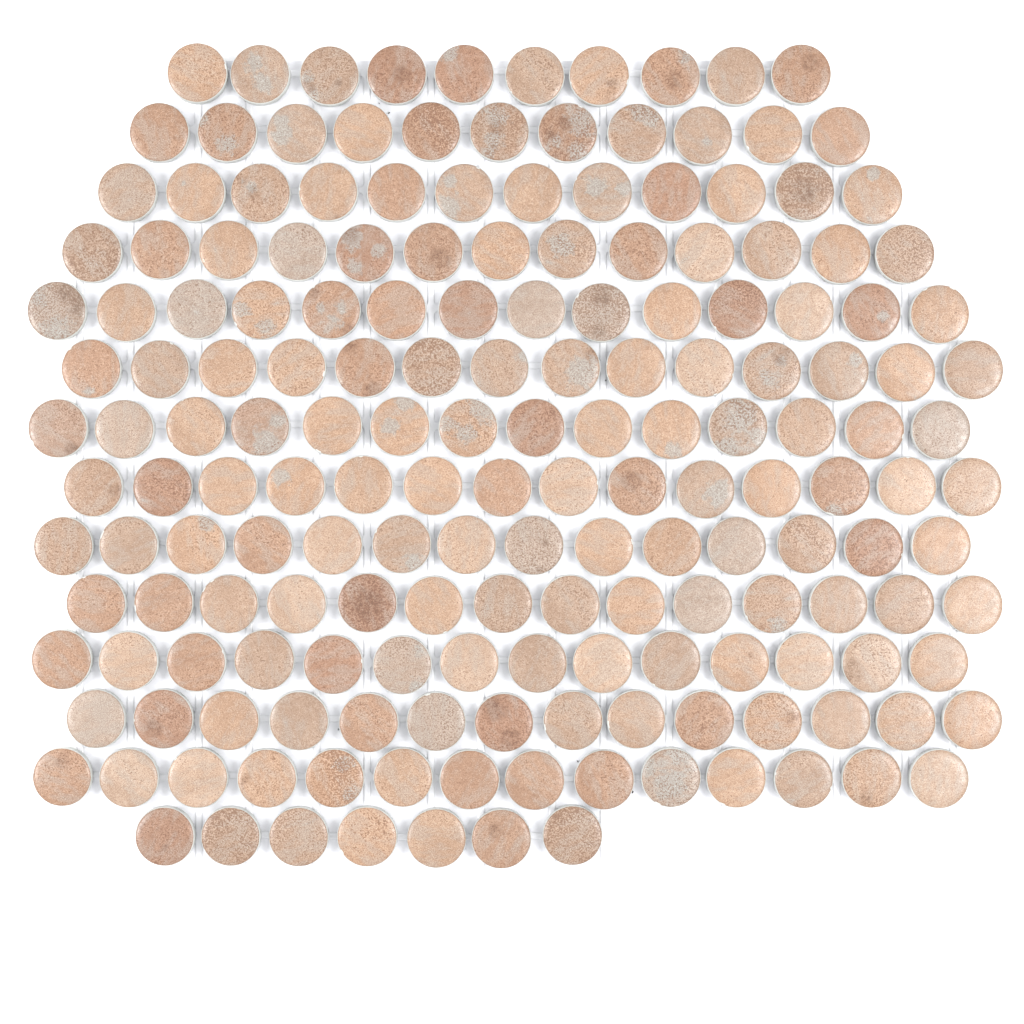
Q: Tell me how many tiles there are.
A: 179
